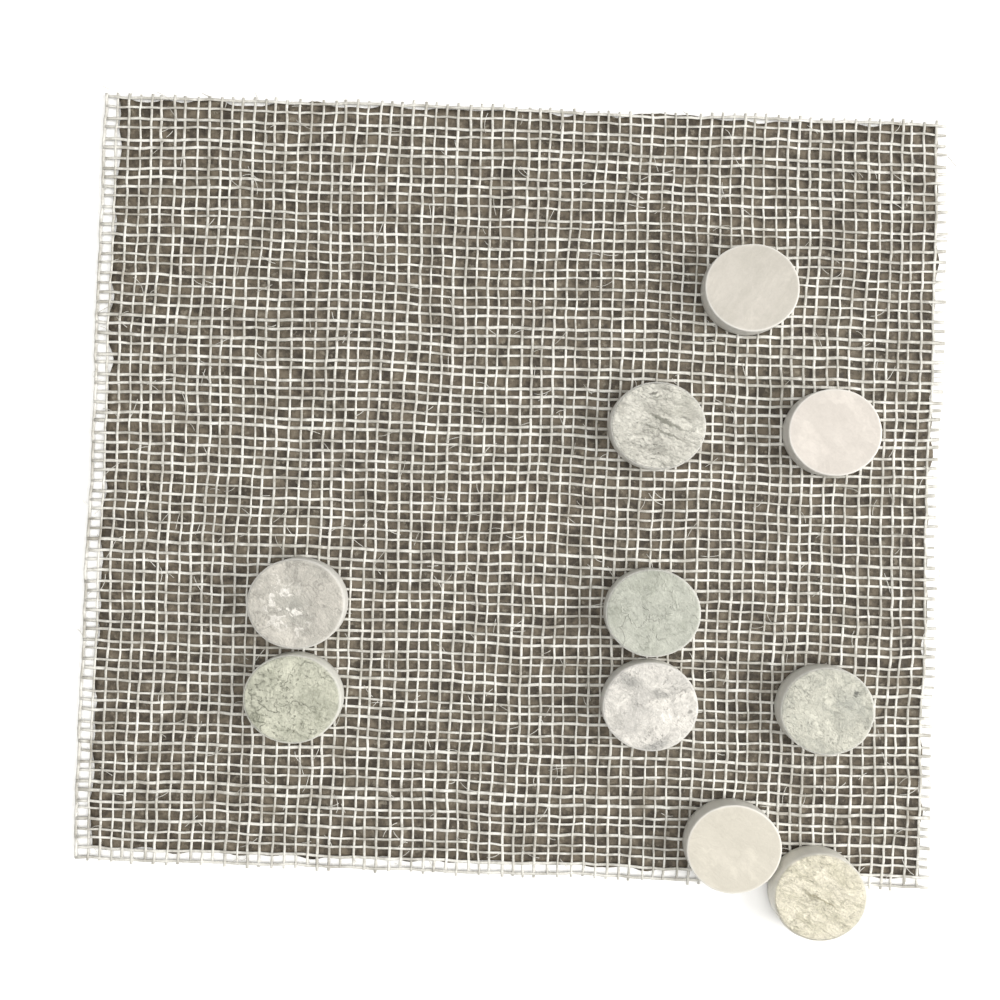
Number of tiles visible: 10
